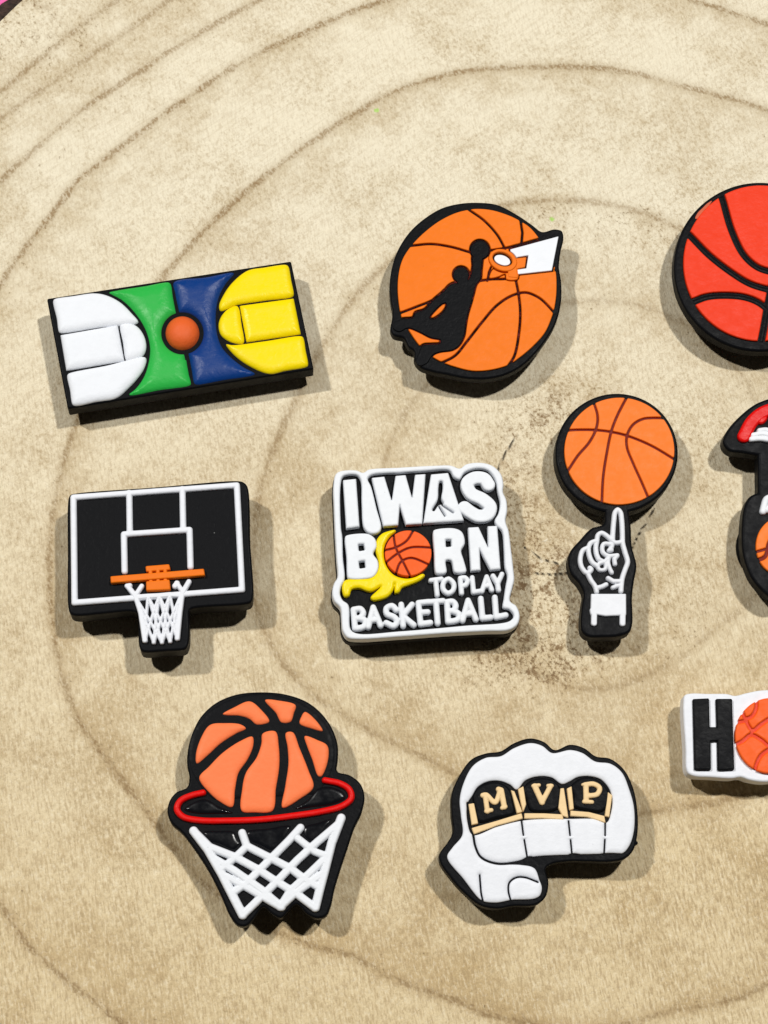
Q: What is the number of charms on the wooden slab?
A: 10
